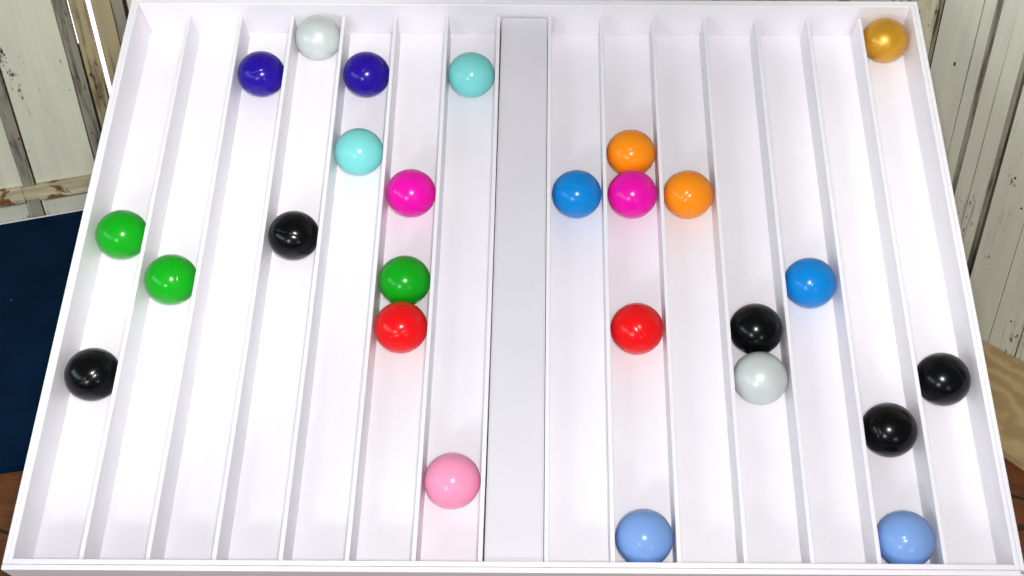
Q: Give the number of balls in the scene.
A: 26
